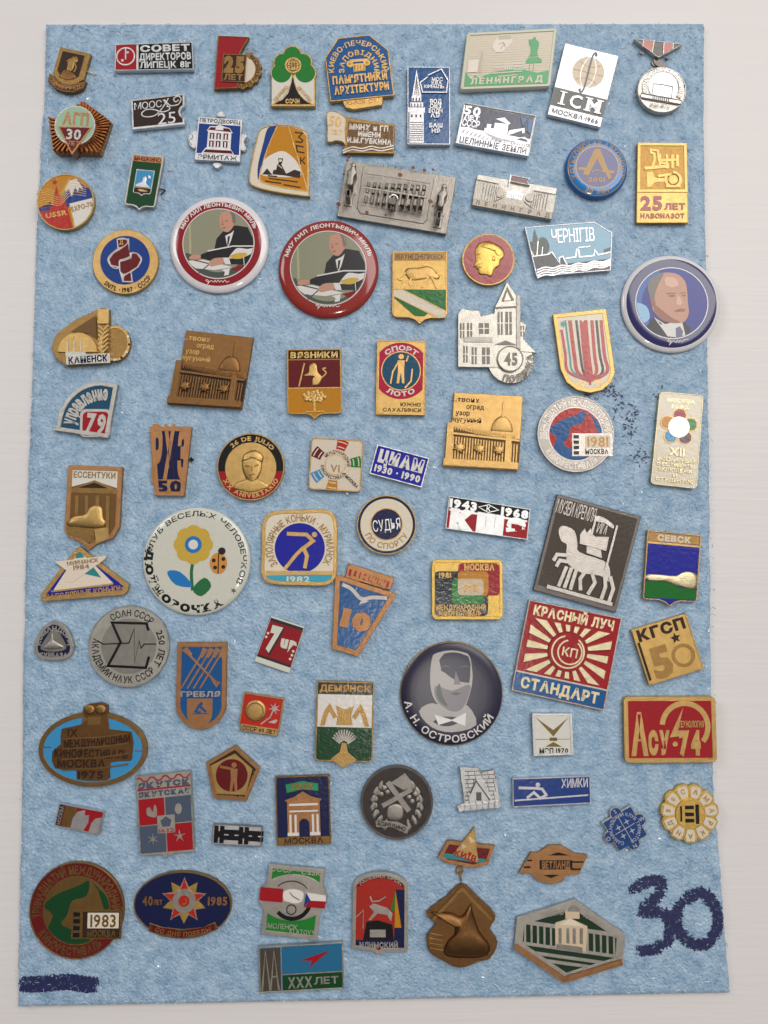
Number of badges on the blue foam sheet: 82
